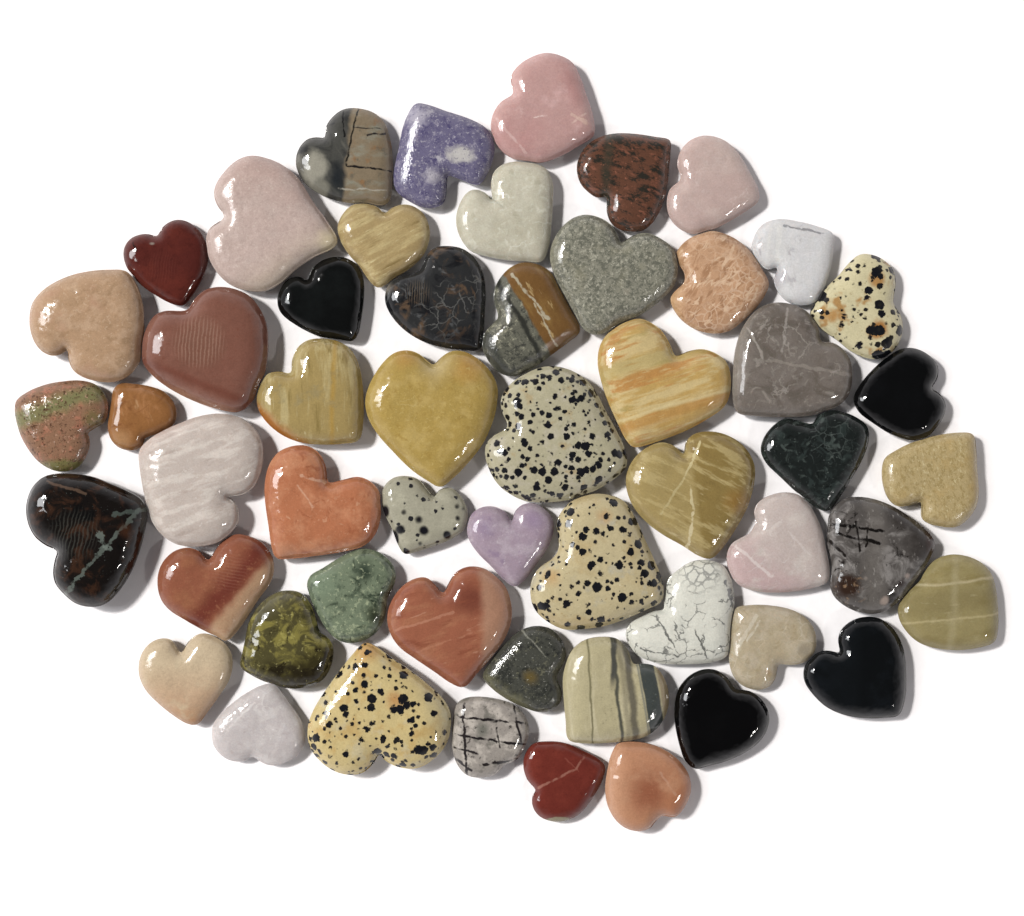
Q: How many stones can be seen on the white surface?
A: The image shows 54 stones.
